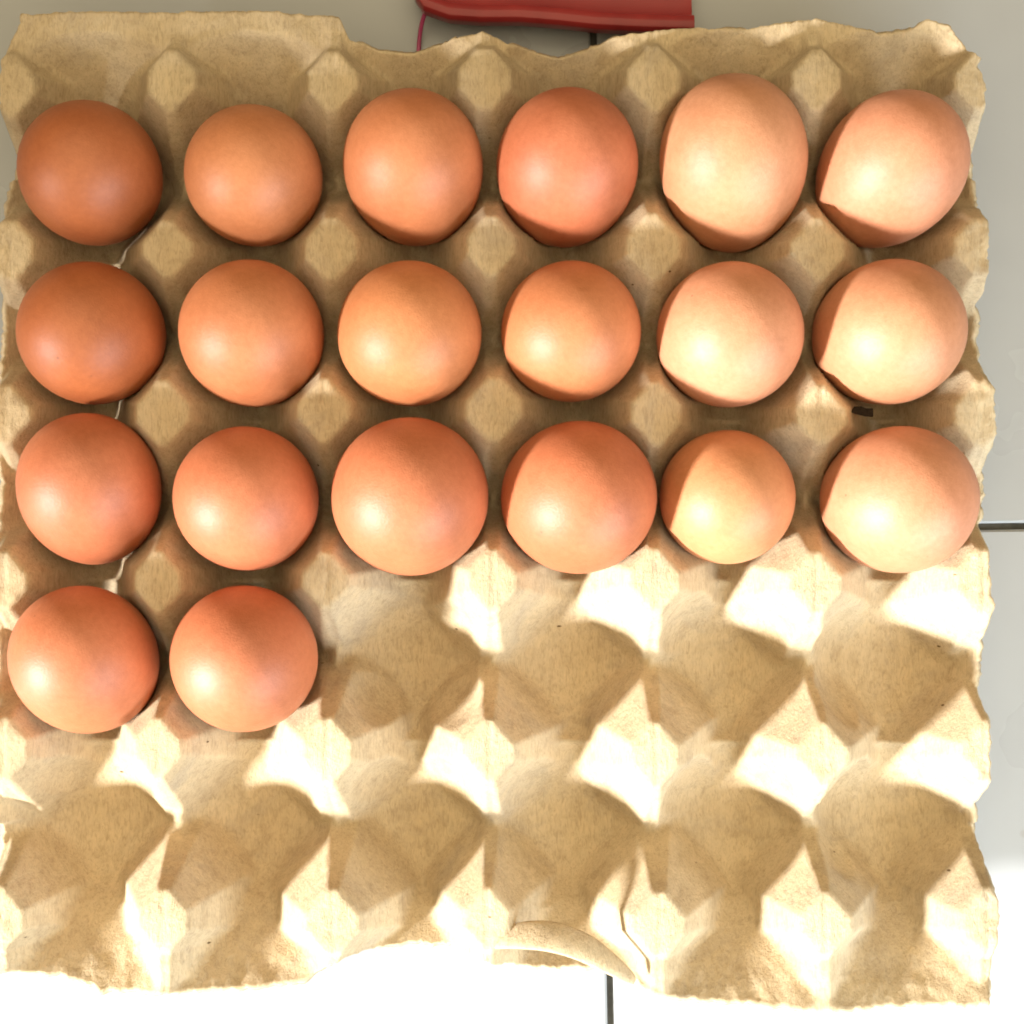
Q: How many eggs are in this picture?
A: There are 20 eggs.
